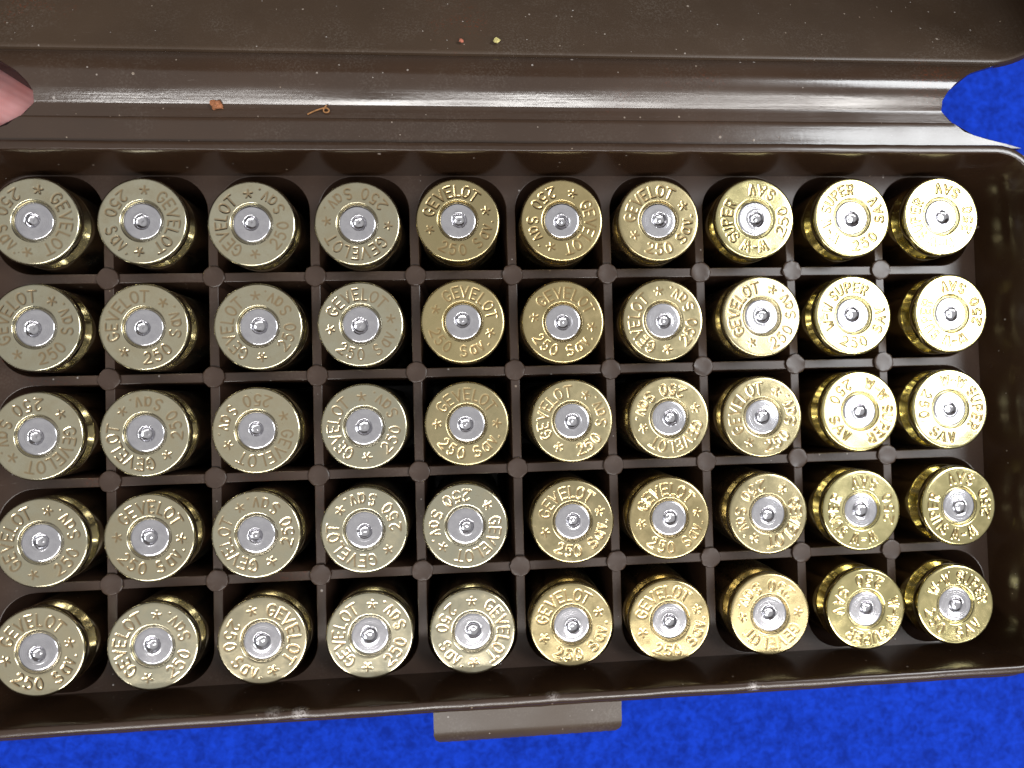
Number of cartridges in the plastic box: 50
